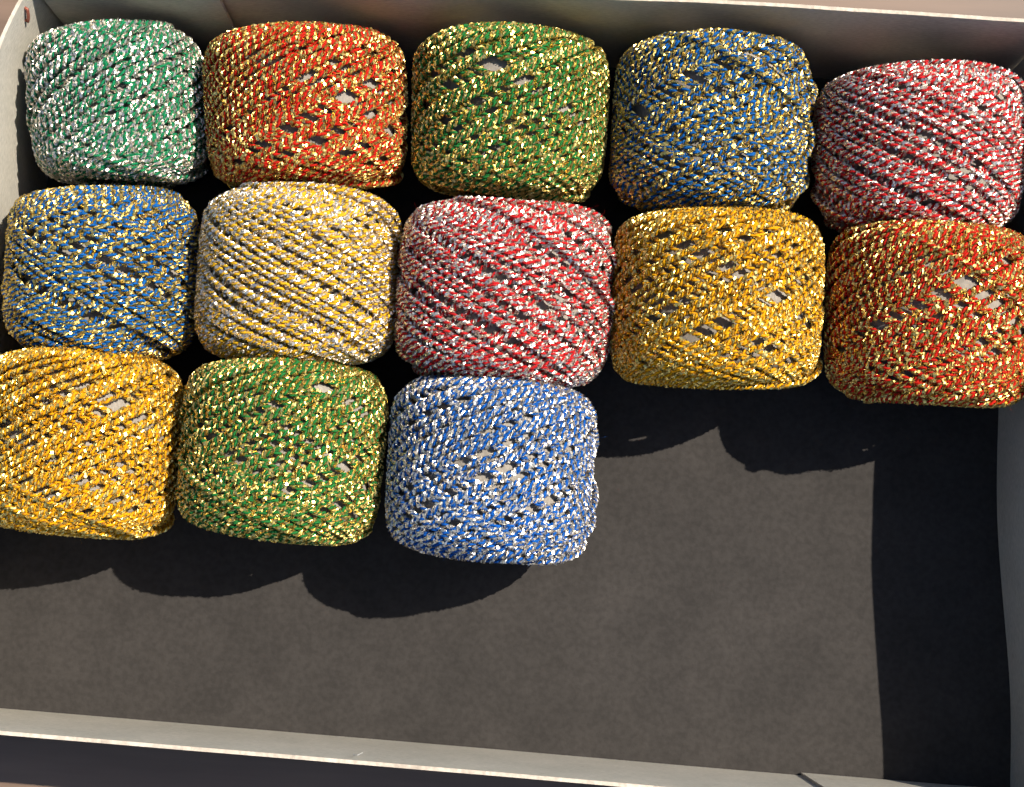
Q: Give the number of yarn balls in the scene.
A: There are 13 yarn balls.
